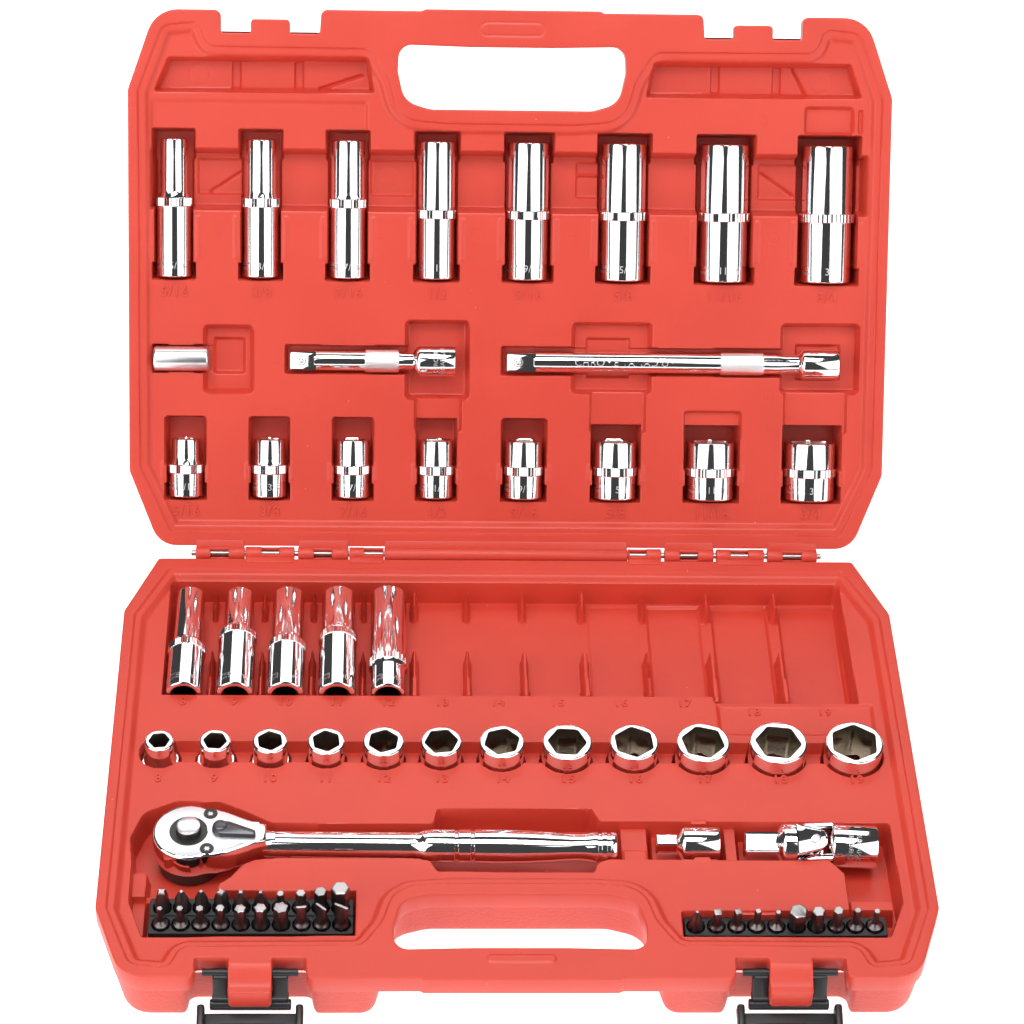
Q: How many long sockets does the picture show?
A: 13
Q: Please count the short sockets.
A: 20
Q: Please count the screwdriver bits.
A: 30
